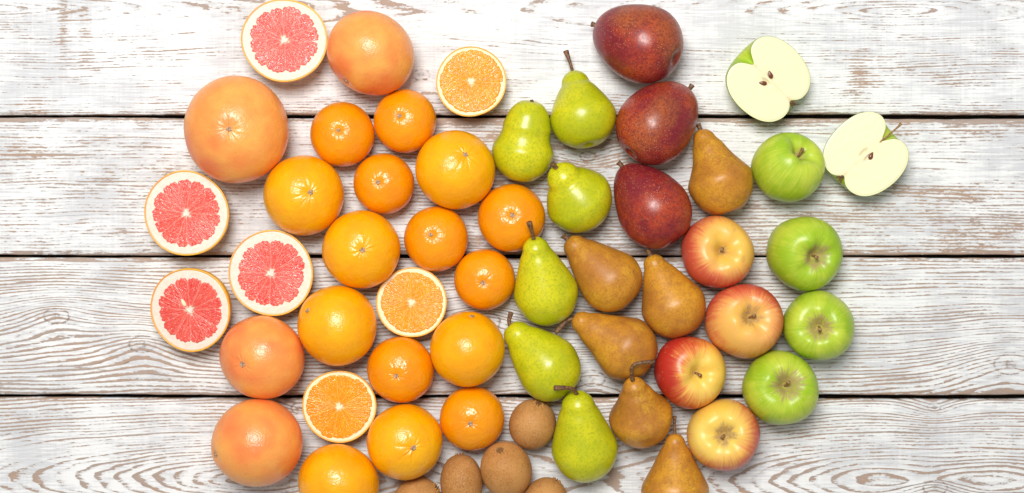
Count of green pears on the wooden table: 6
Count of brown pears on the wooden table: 6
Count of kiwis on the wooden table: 5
